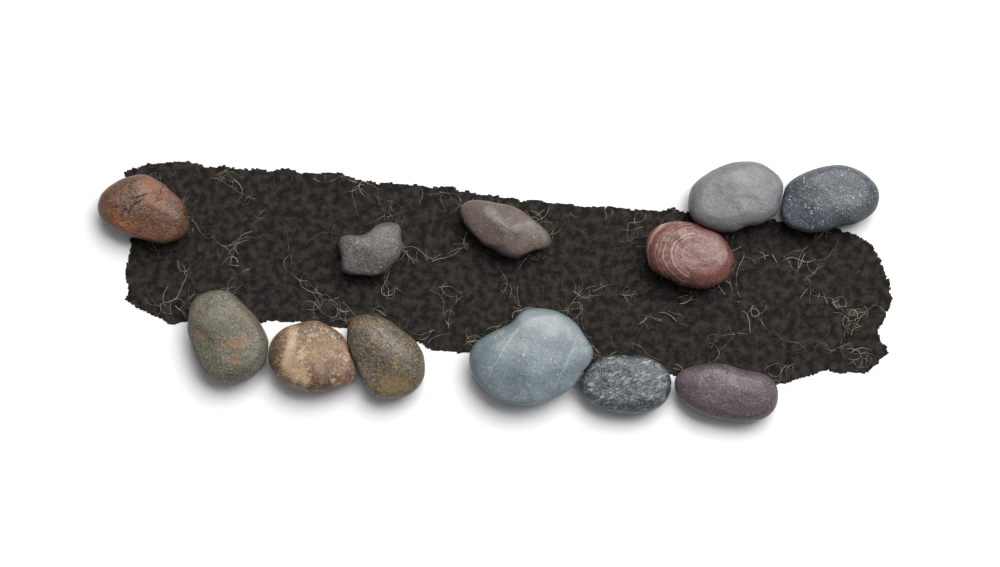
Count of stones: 12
